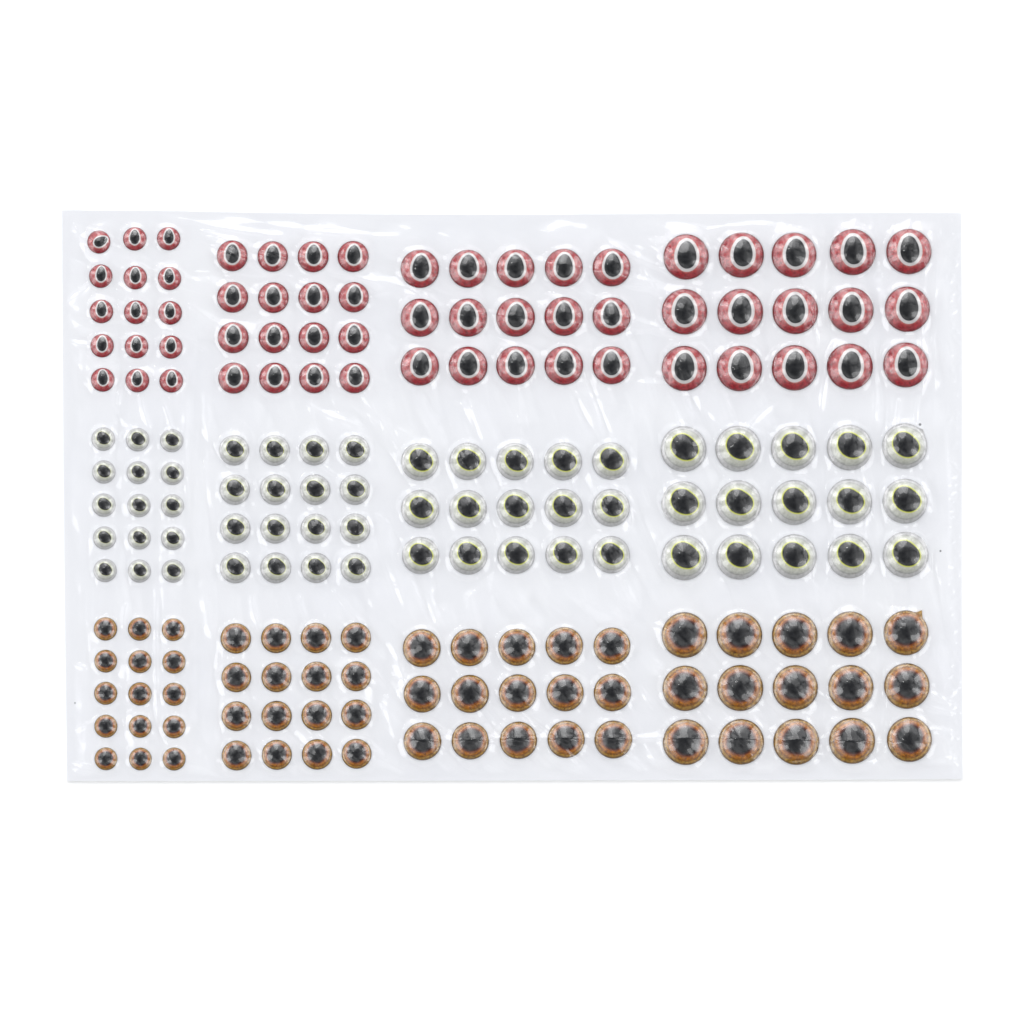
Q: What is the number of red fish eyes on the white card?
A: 61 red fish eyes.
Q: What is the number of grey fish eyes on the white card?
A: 61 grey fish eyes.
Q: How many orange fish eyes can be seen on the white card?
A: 61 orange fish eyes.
